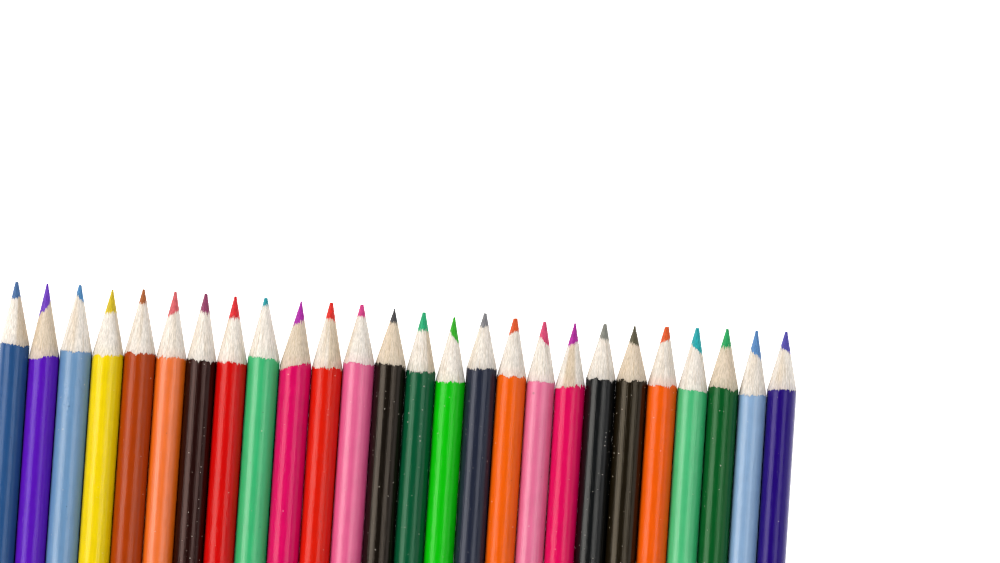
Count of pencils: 26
